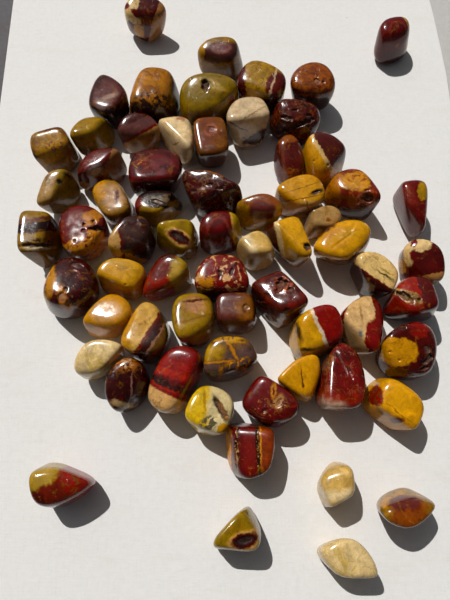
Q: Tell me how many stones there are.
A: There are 66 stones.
